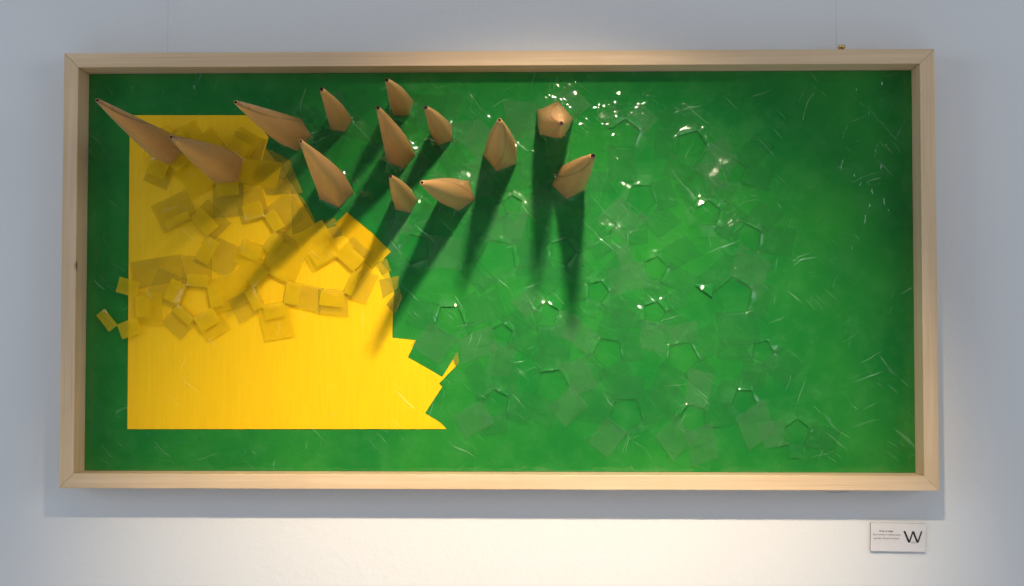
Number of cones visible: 13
